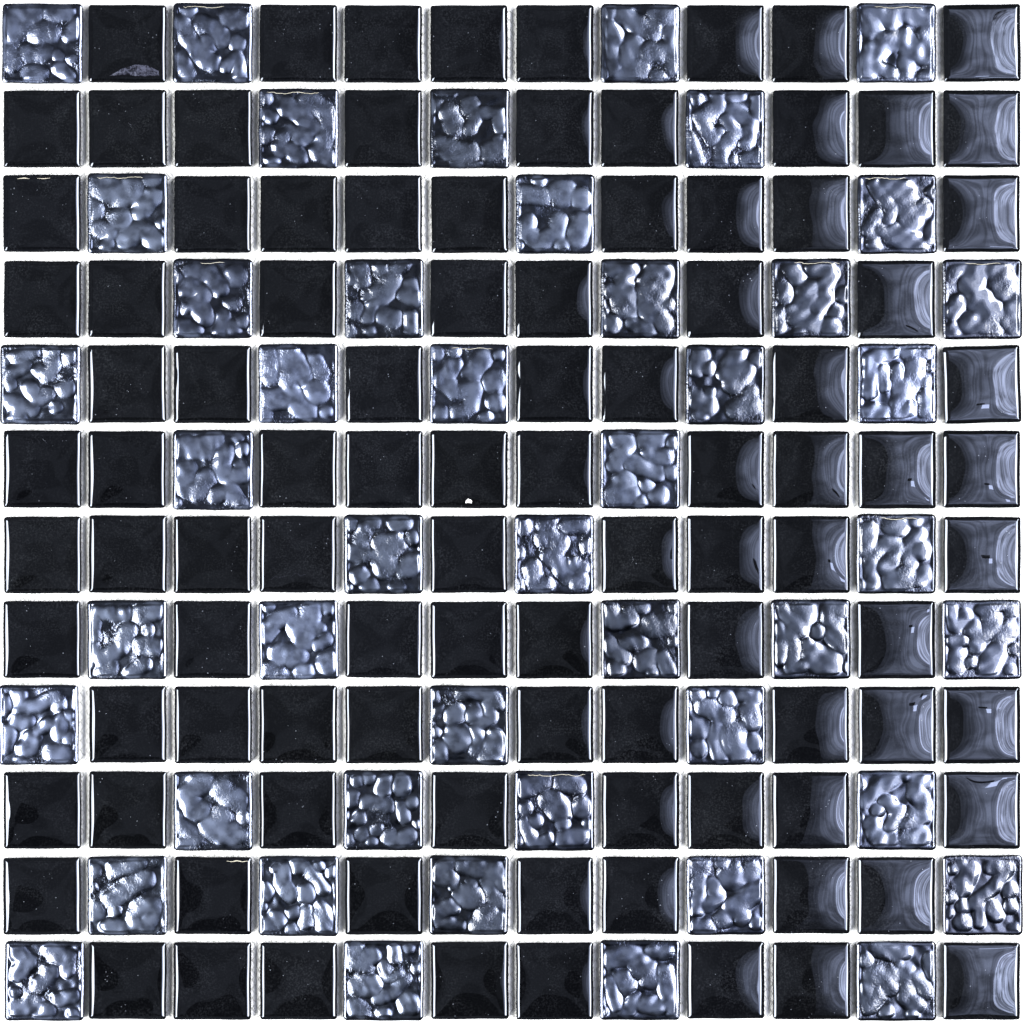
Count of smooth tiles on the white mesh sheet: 98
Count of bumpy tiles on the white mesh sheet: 46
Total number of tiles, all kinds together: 144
